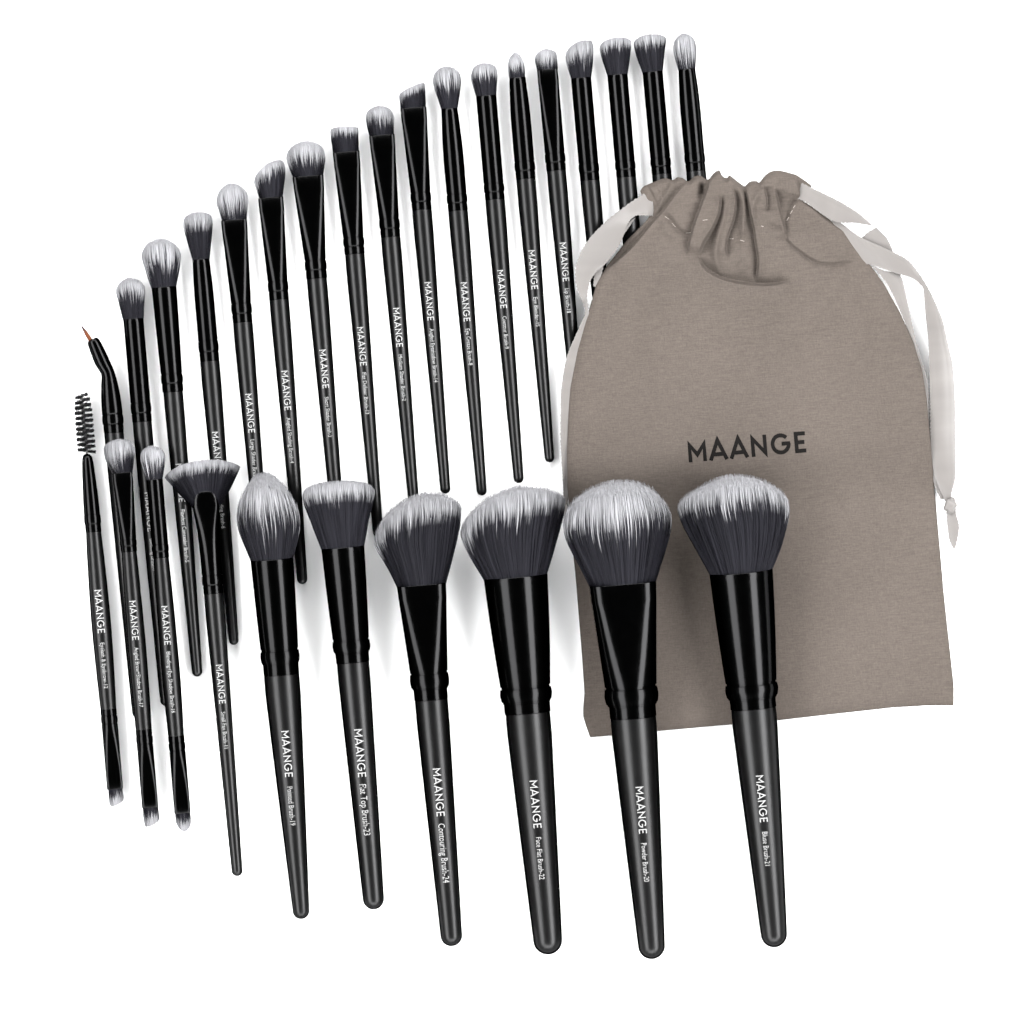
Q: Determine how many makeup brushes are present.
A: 28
